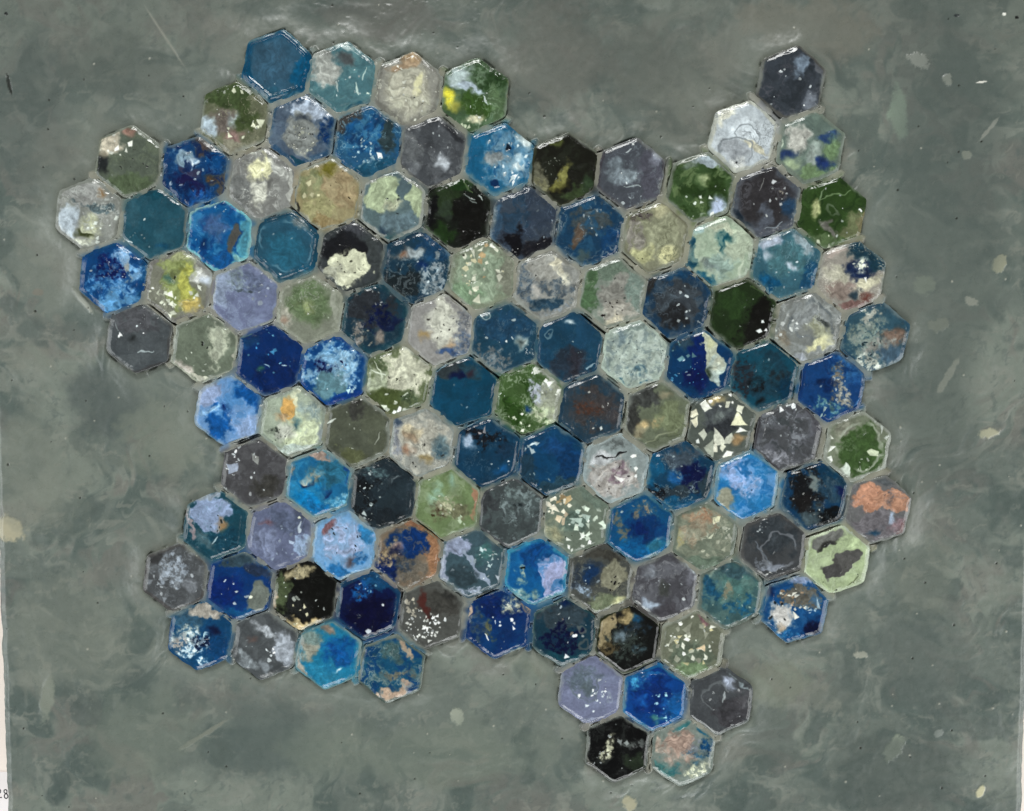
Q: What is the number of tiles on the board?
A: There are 115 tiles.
